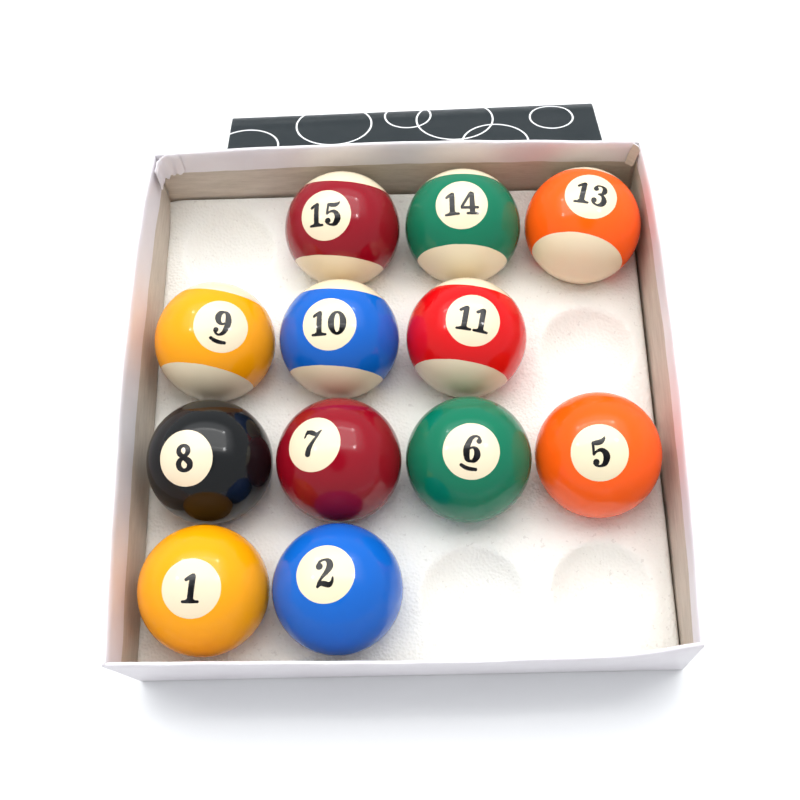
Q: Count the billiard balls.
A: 12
